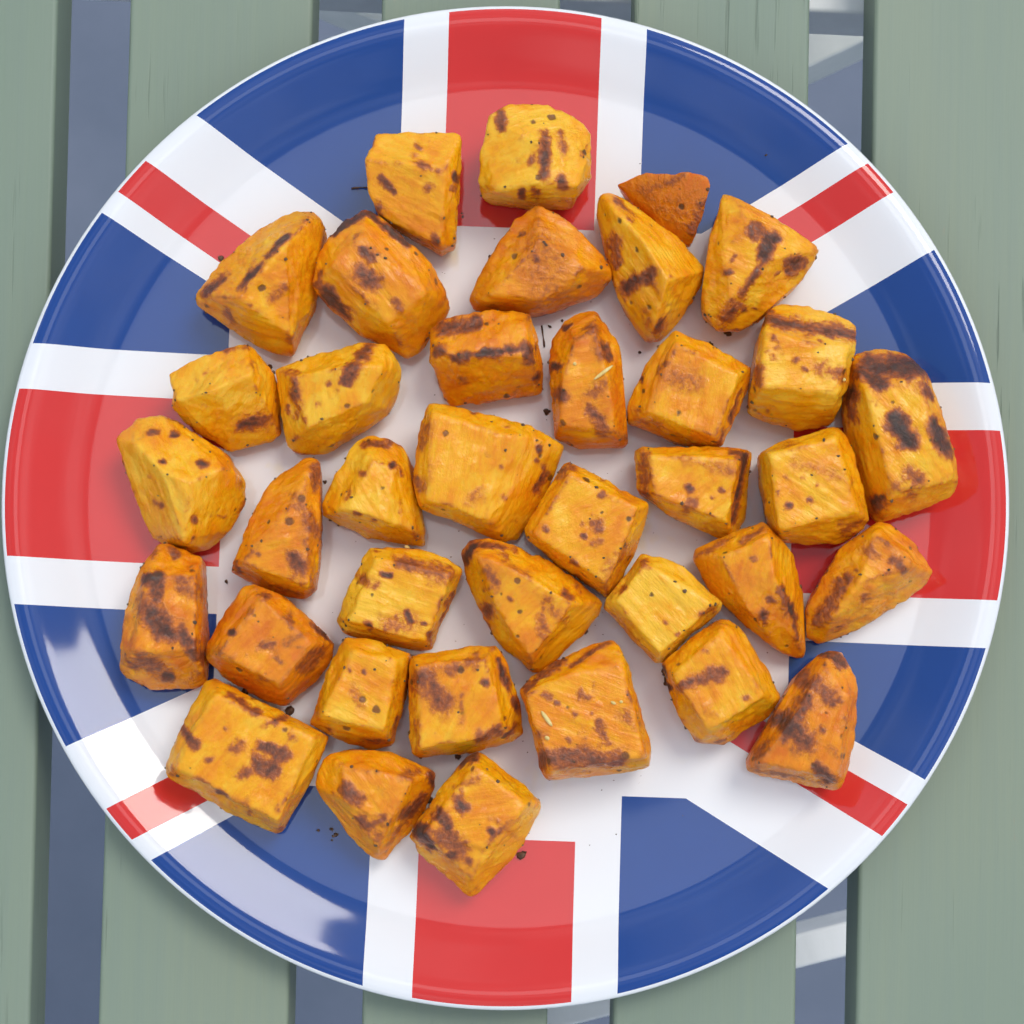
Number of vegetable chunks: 37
